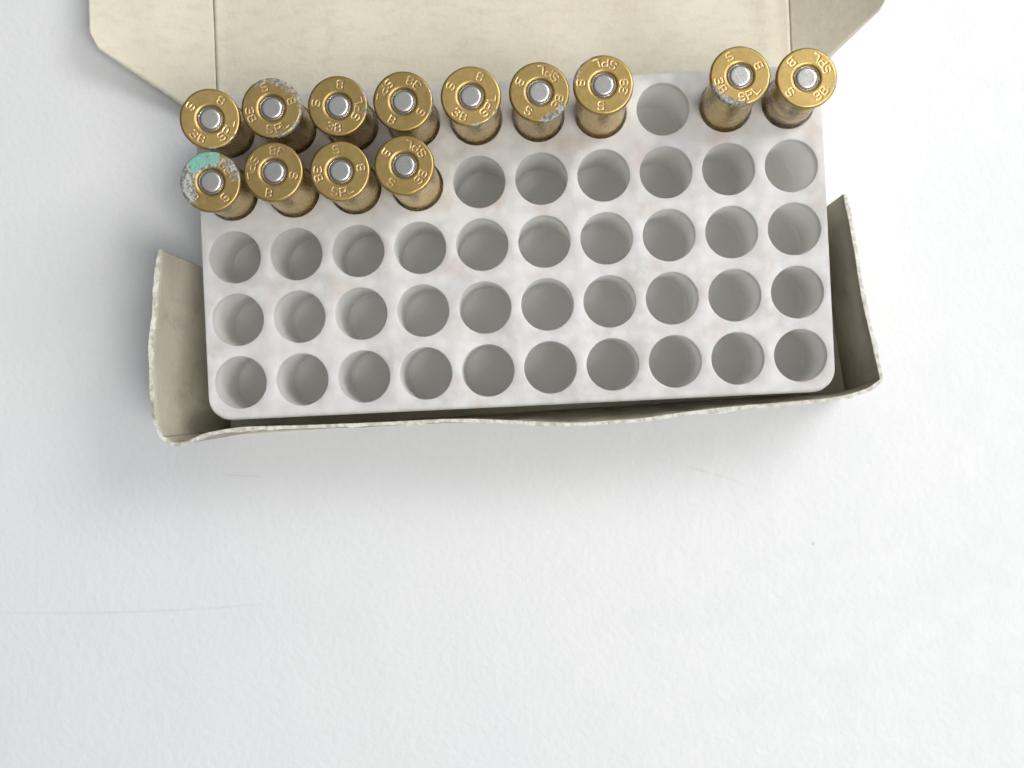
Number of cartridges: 13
